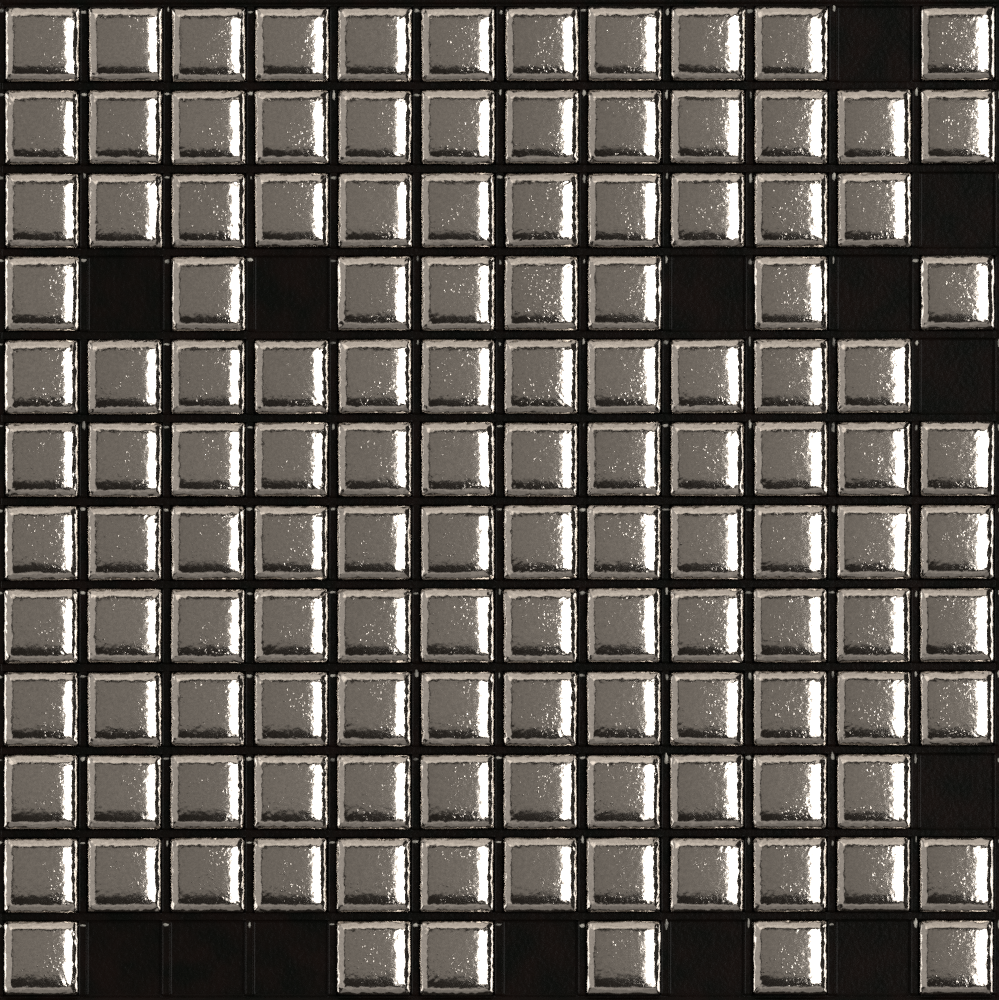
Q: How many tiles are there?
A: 130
